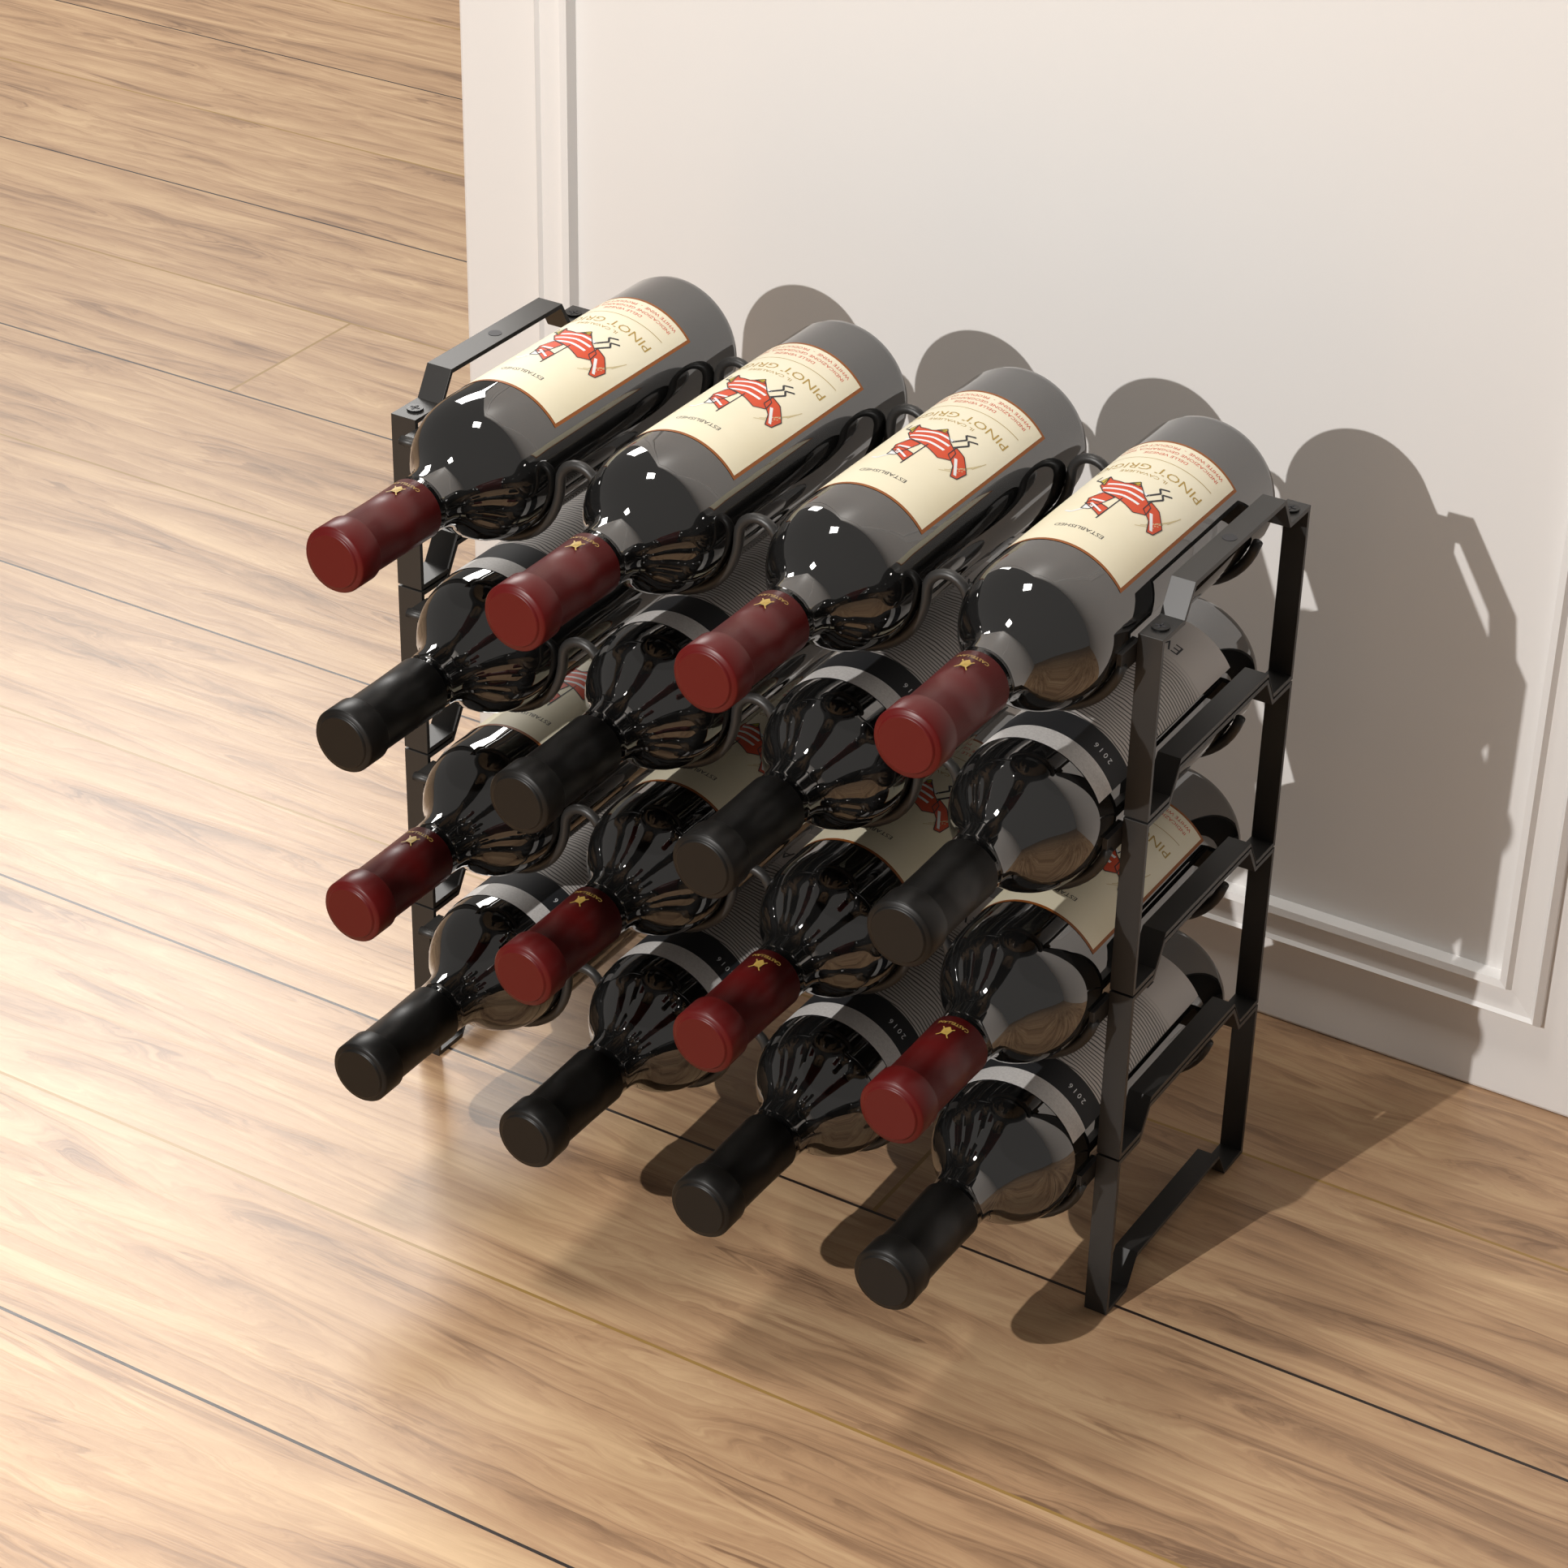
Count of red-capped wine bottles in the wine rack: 8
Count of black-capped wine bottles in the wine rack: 8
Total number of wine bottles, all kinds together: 16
